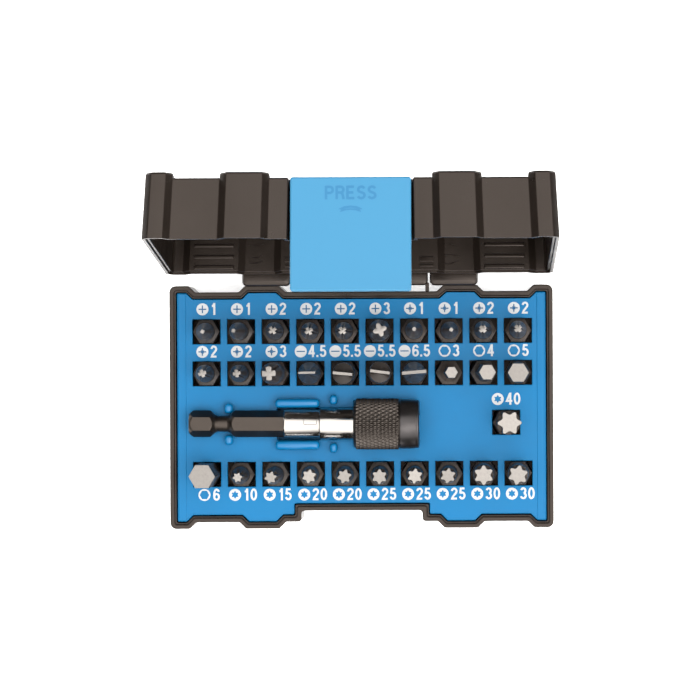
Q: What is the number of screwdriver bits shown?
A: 31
